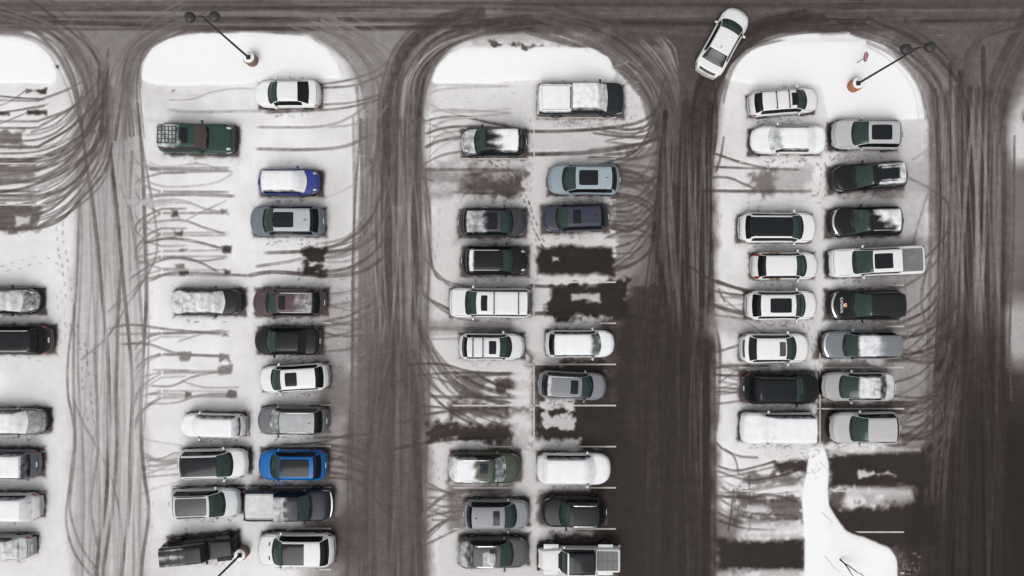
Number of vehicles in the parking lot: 55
